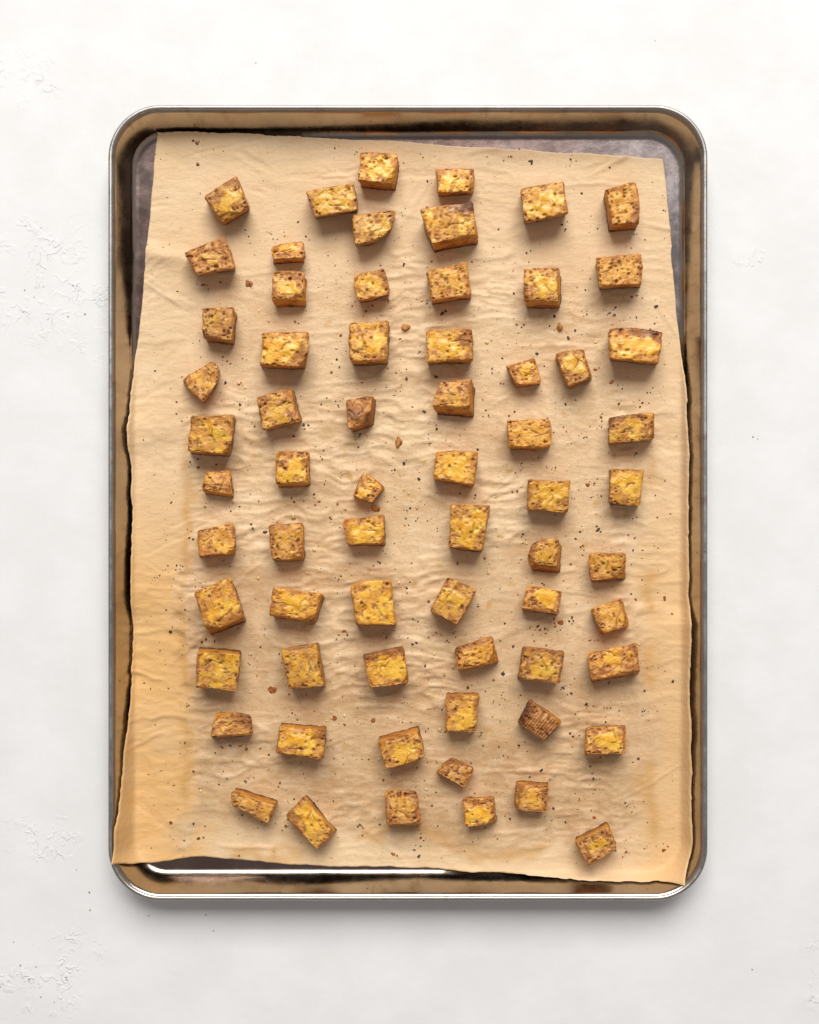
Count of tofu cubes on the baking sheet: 66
